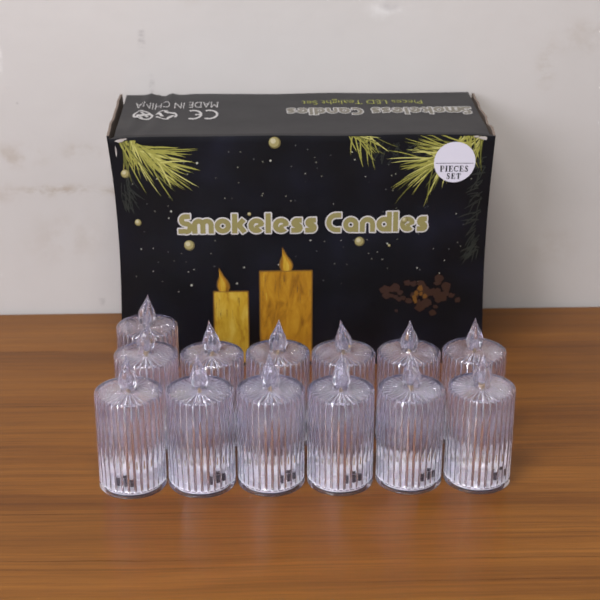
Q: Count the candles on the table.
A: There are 13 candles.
